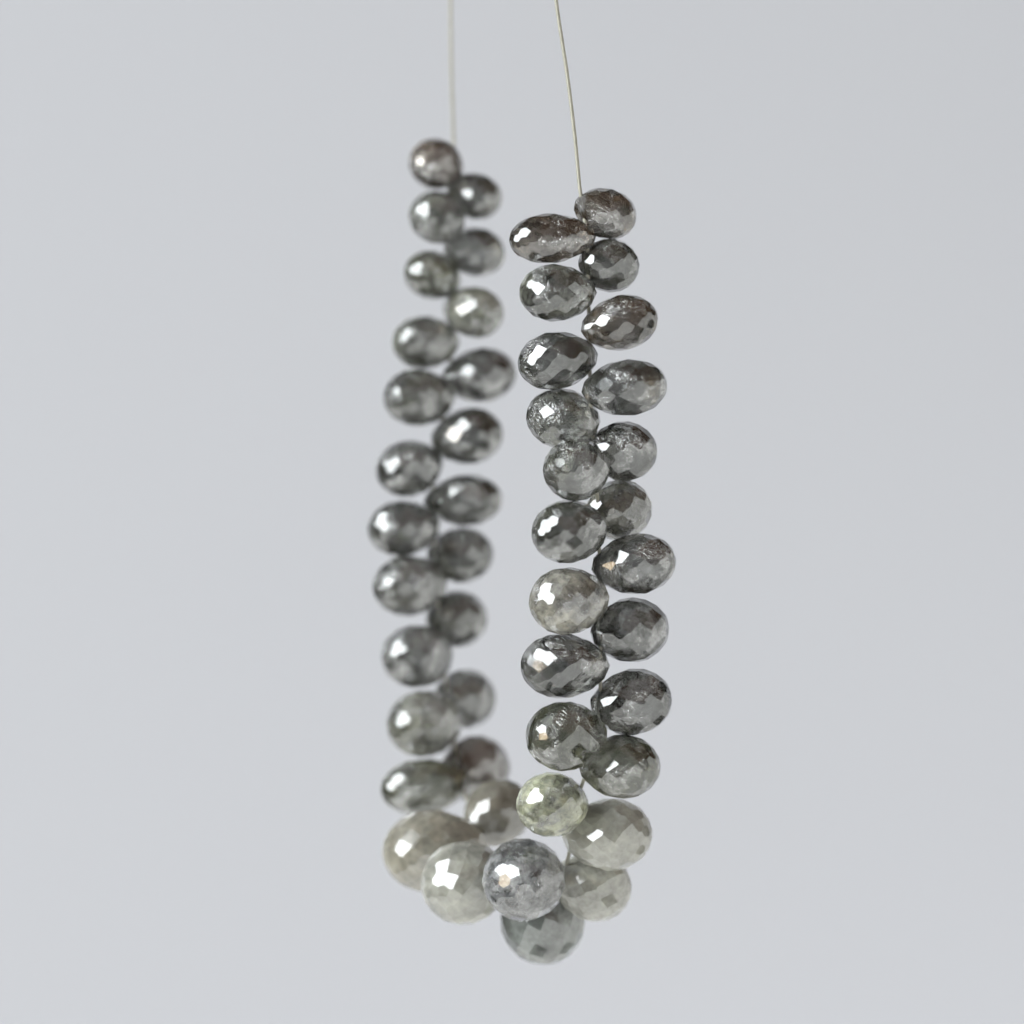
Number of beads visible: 48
